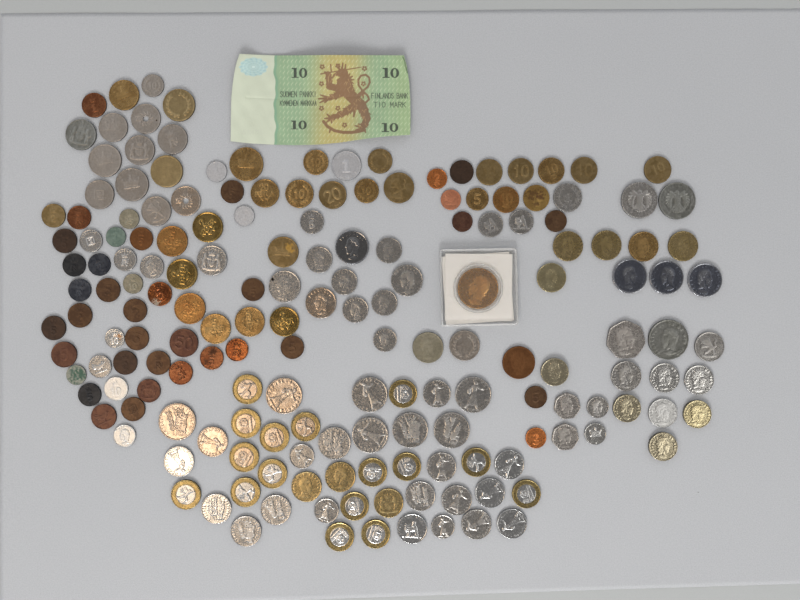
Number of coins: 175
